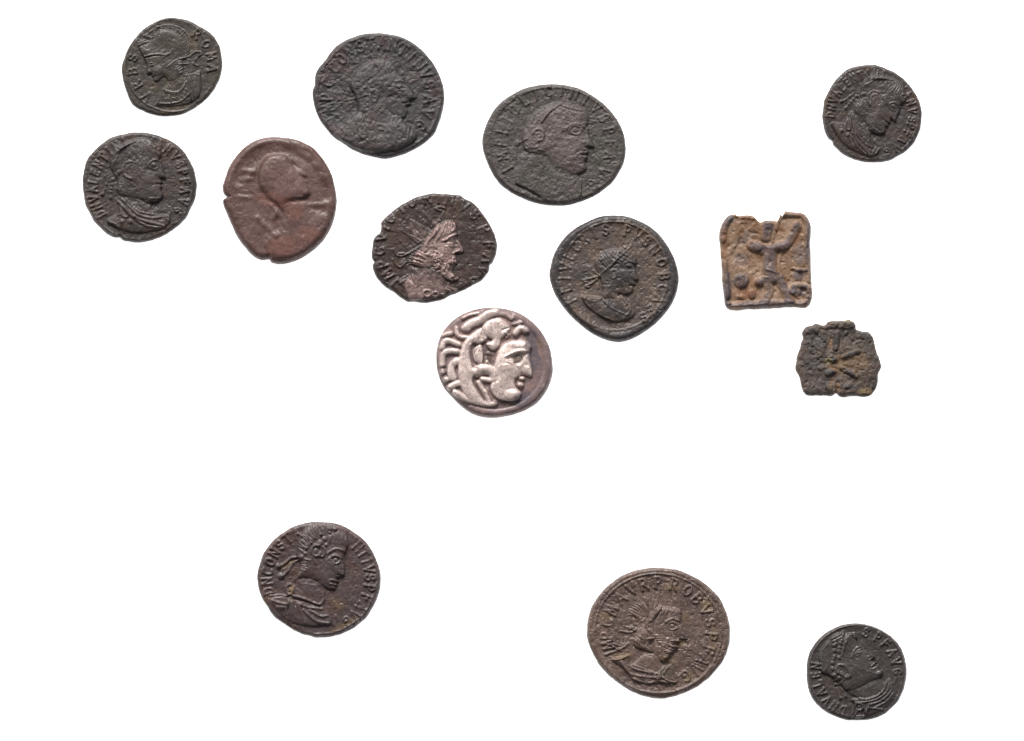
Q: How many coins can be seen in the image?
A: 14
